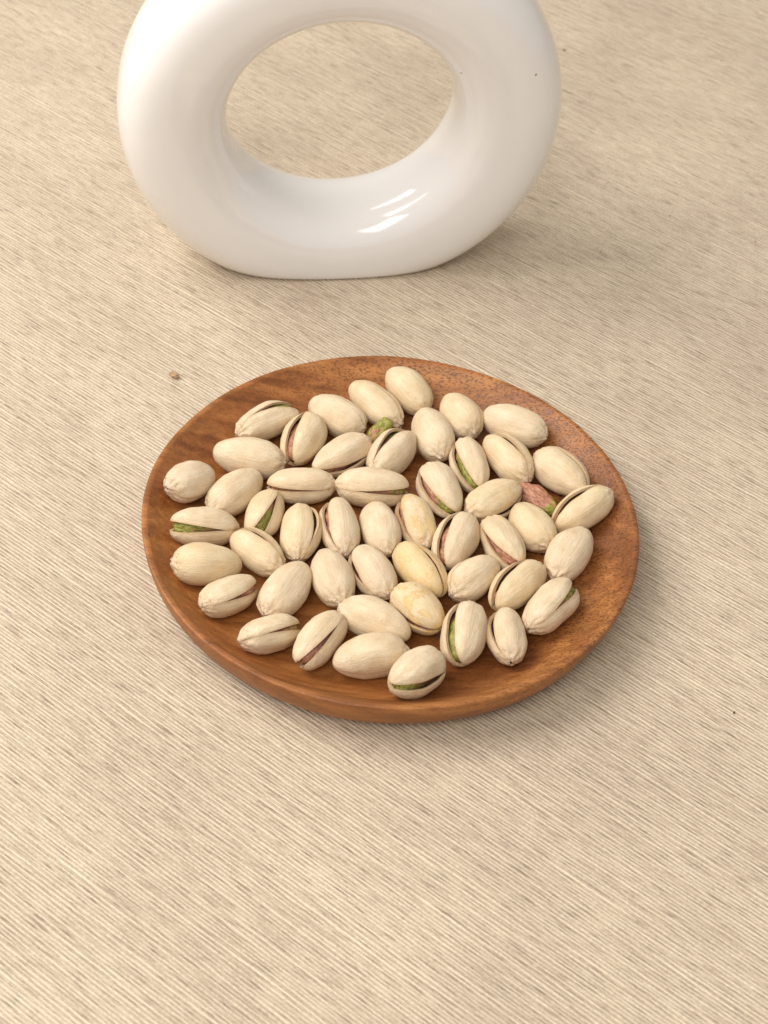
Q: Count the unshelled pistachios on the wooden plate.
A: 49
